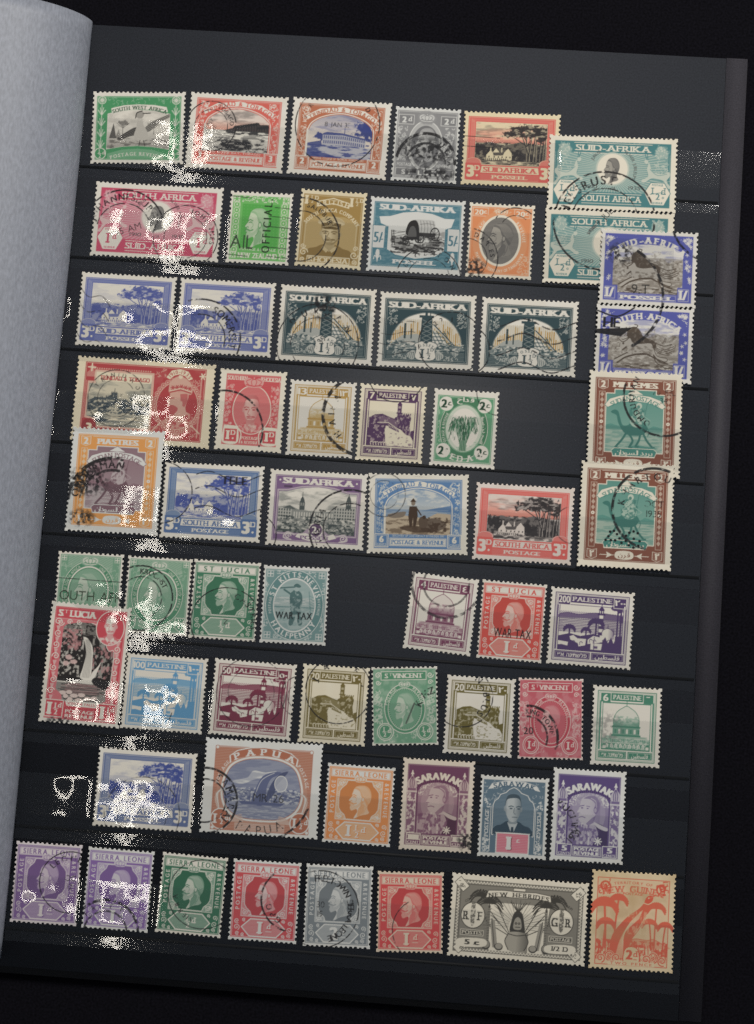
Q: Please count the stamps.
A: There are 60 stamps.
